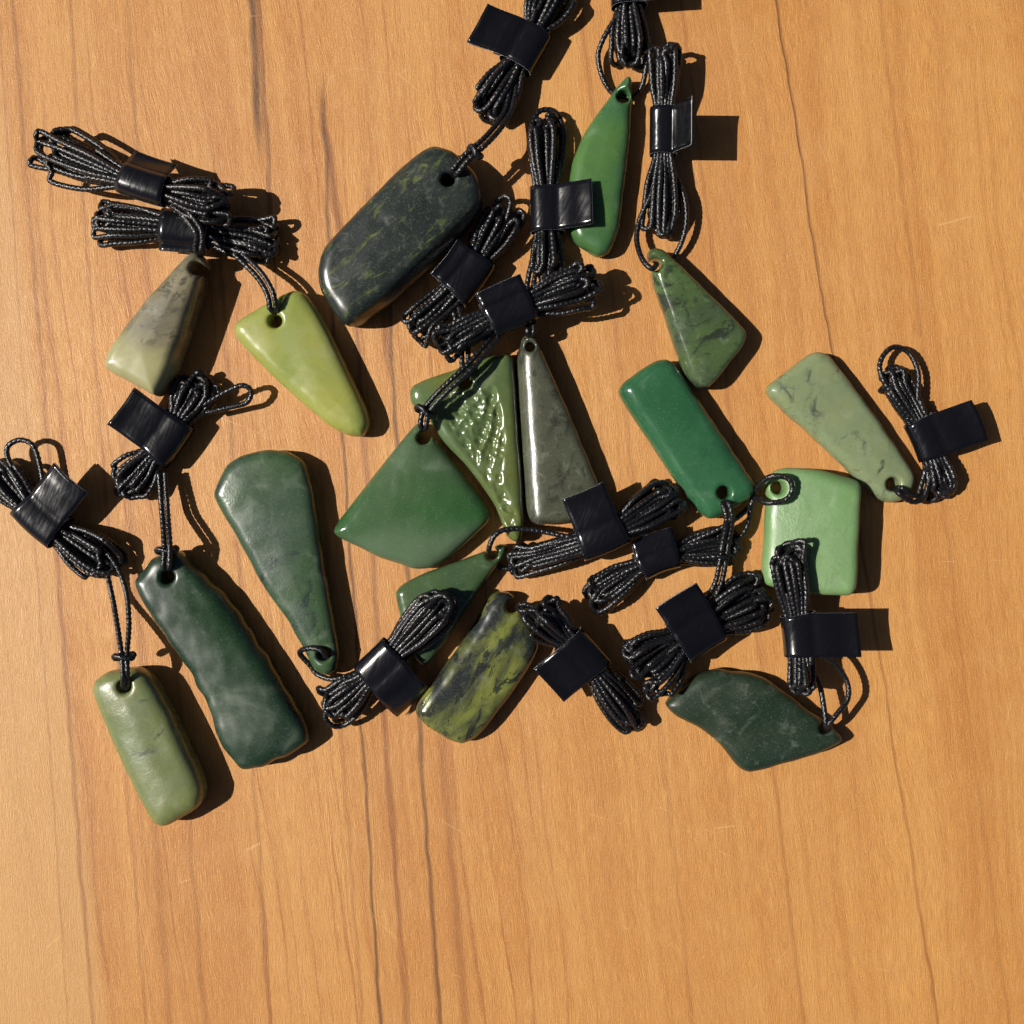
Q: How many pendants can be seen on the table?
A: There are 17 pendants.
